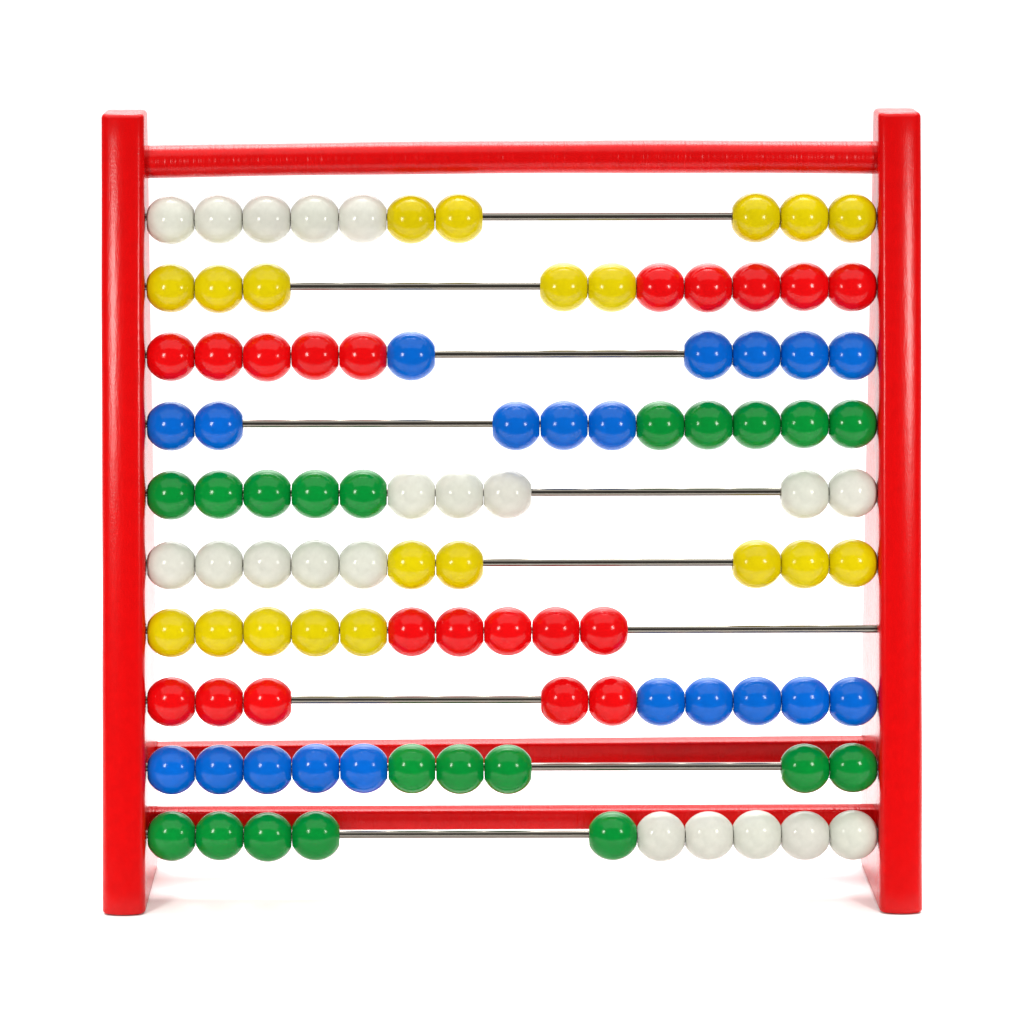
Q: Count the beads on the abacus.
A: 100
